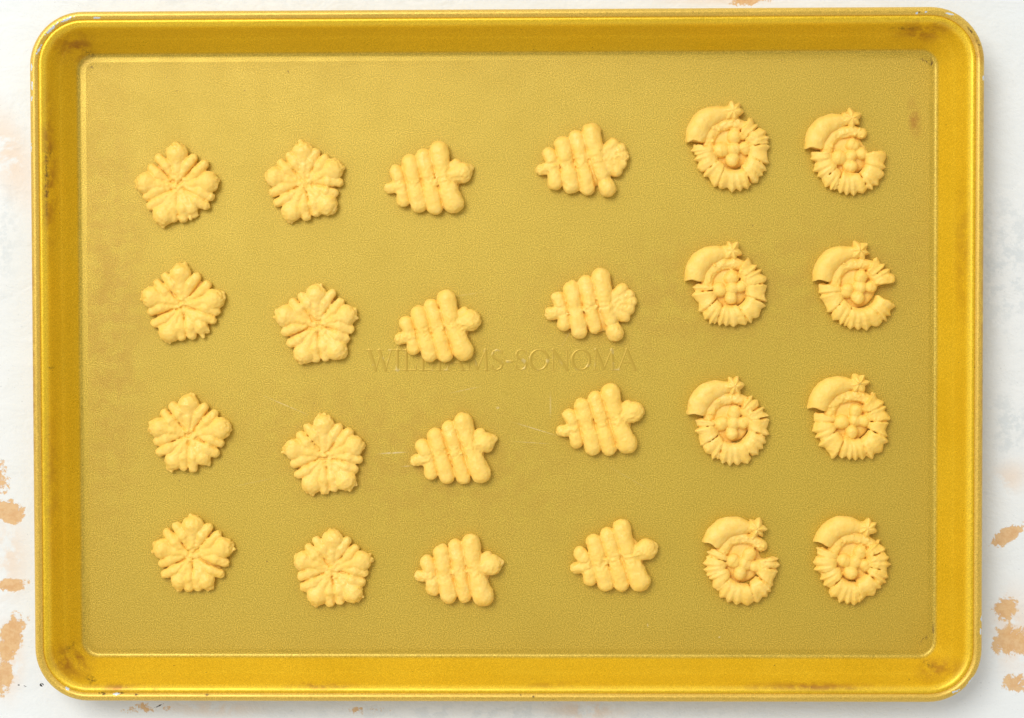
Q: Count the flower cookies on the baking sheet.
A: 8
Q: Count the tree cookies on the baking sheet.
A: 8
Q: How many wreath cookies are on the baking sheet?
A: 8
